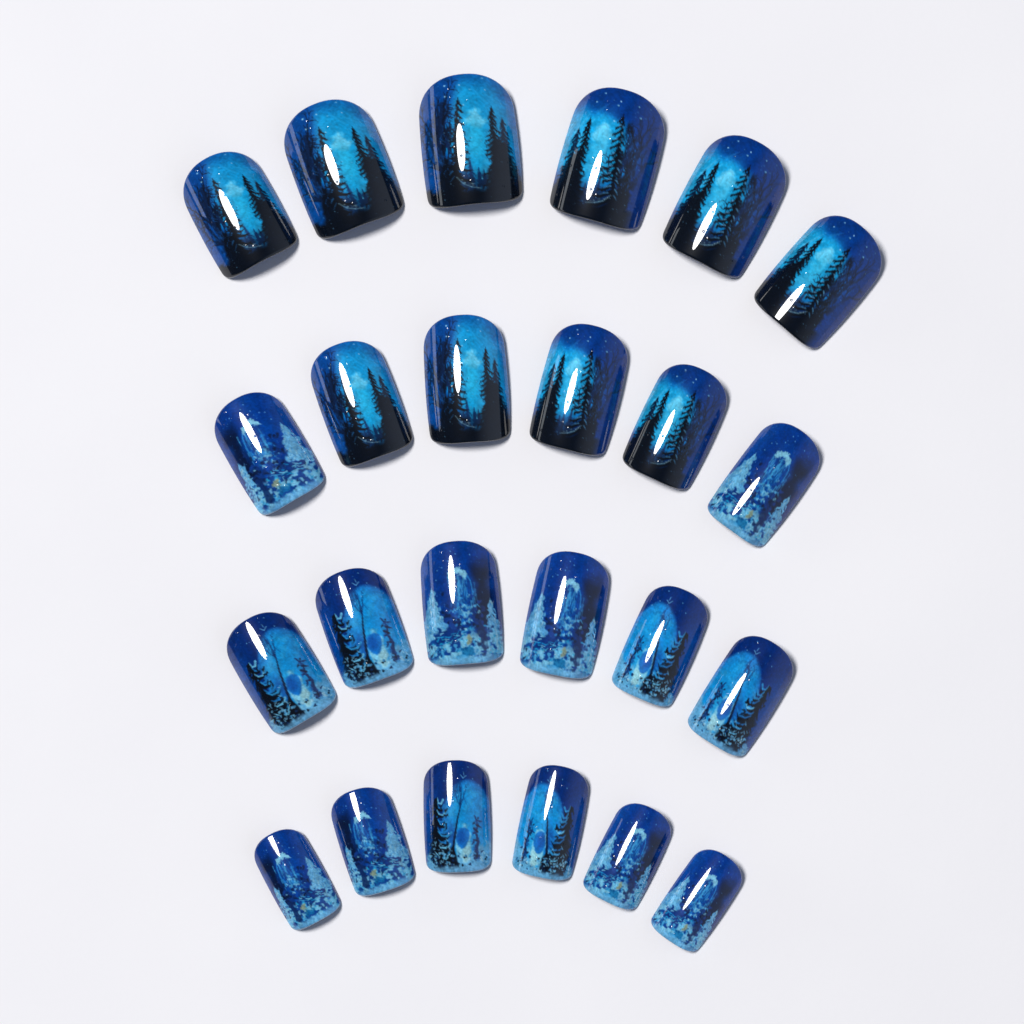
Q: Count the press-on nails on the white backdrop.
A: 24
